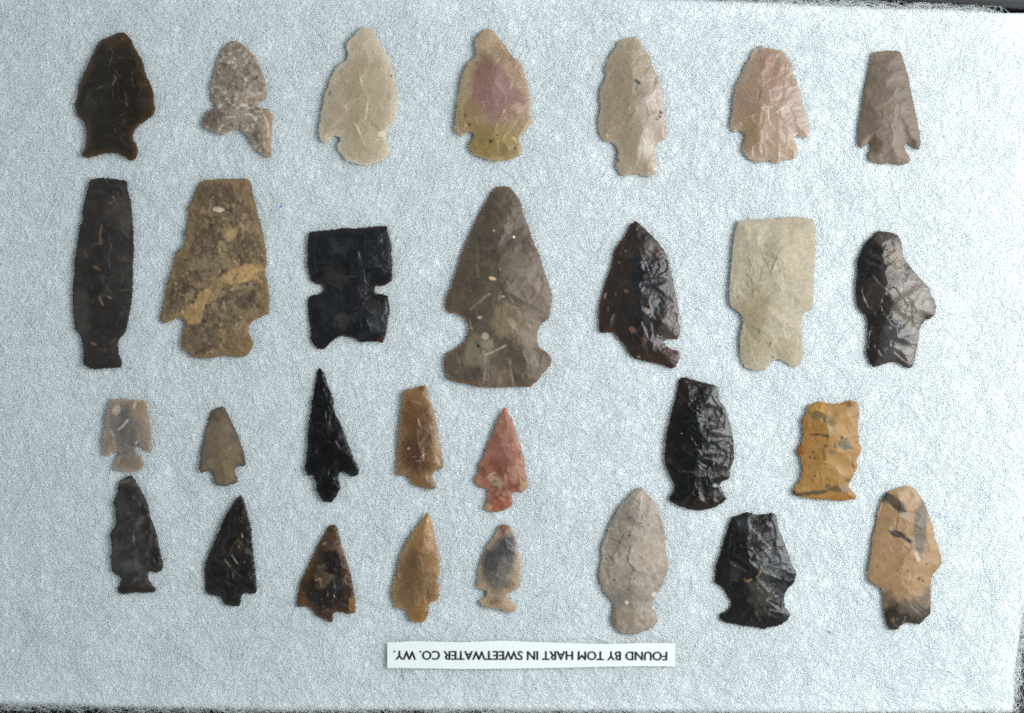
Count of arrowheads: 29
